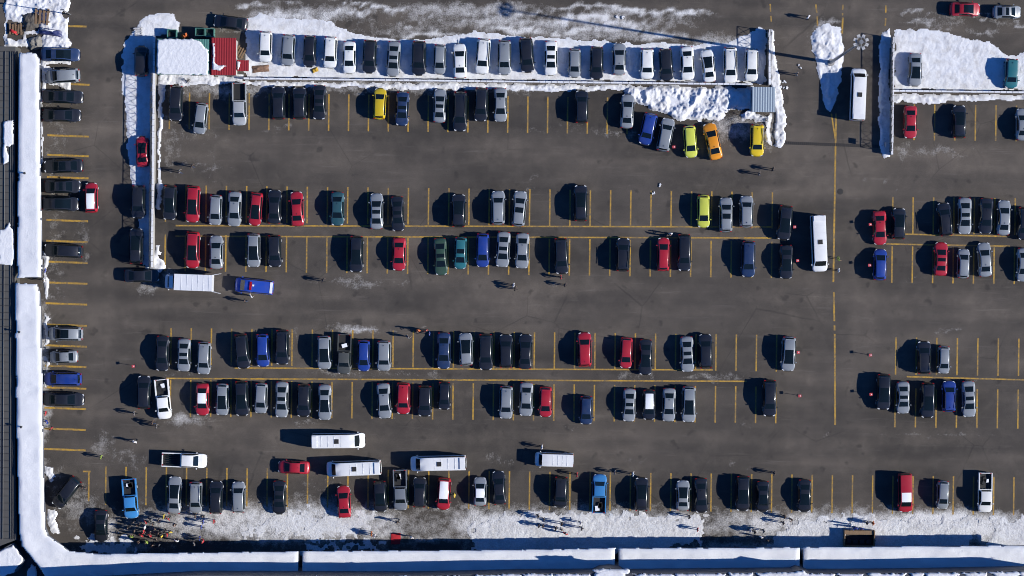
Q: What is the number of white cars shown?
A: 11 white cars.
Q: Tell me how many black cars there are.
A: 73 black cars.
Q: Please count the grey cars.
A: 59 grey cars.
